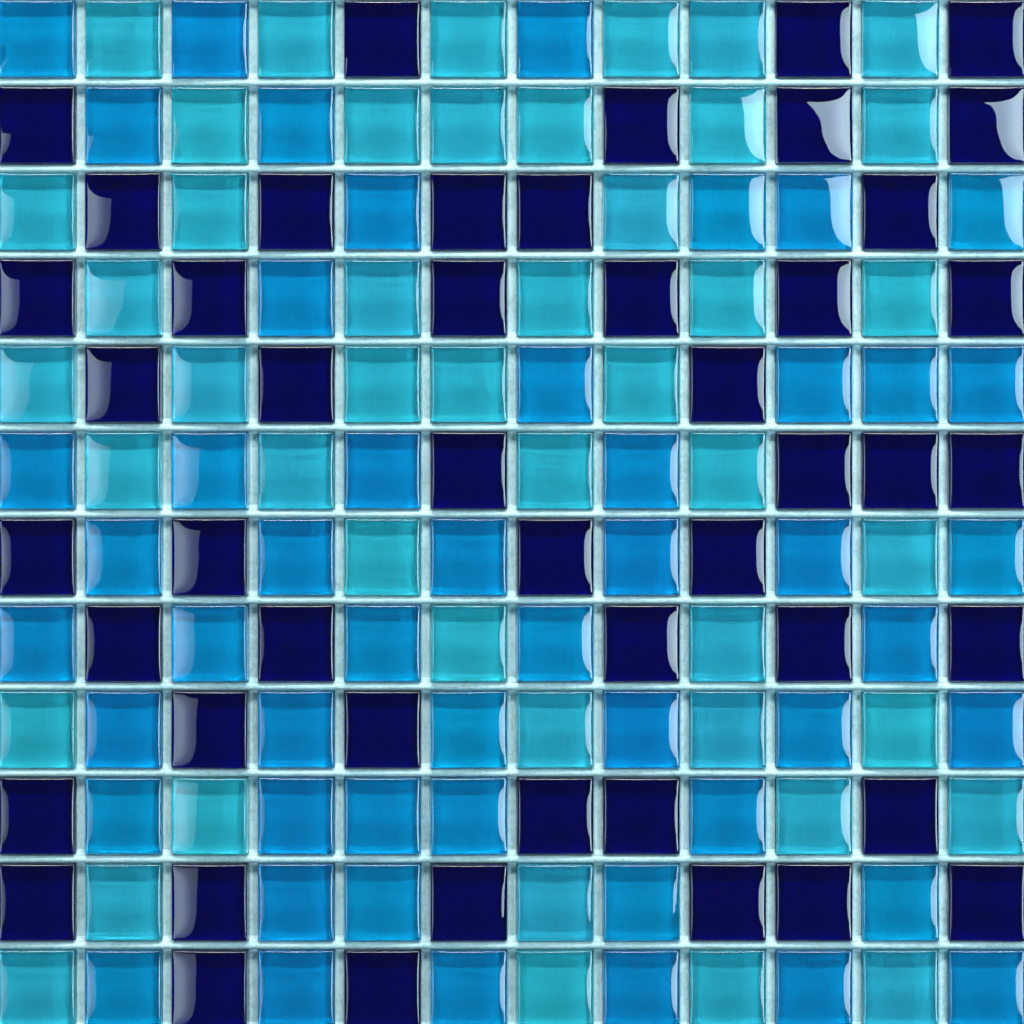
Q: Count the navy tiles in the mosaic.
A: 48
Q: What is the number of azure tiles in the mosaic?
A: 50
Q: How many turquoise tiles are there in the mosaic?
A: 46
